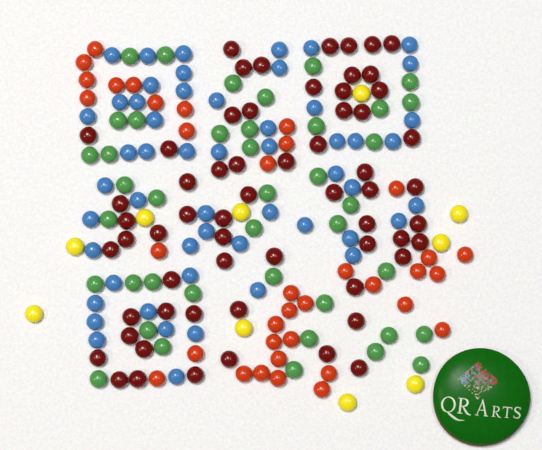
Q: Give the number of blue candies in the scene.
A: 53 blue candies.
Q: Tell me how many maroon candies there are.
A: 61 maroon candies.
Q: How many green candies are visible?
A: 41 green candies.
